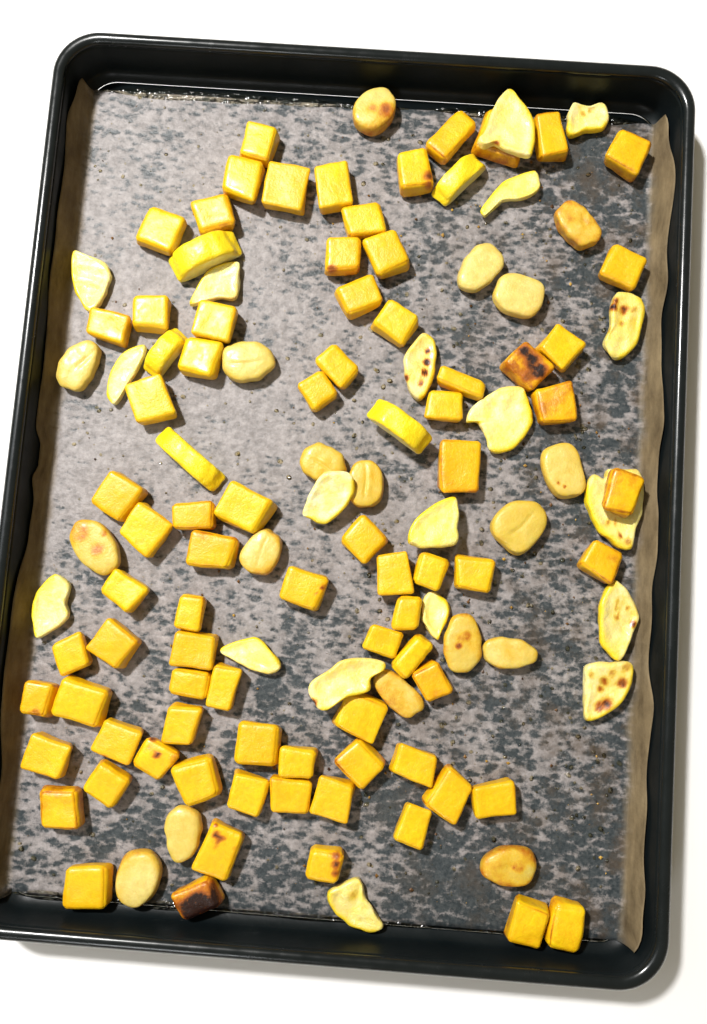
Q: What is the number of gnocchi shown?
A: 18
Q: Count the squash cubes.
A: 79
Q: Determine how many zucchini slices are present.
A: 24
